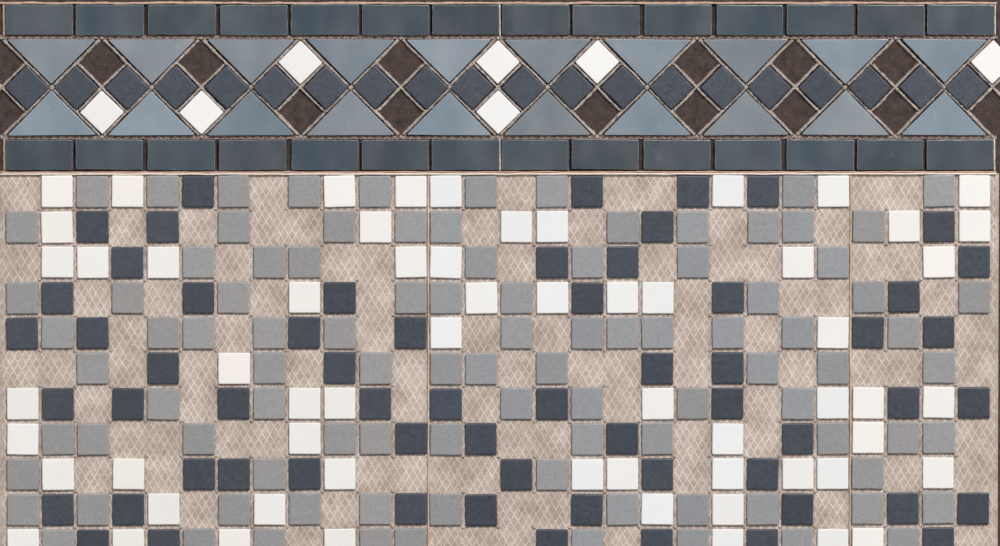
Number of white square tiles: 67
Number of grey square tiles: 97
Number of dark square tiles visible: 81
